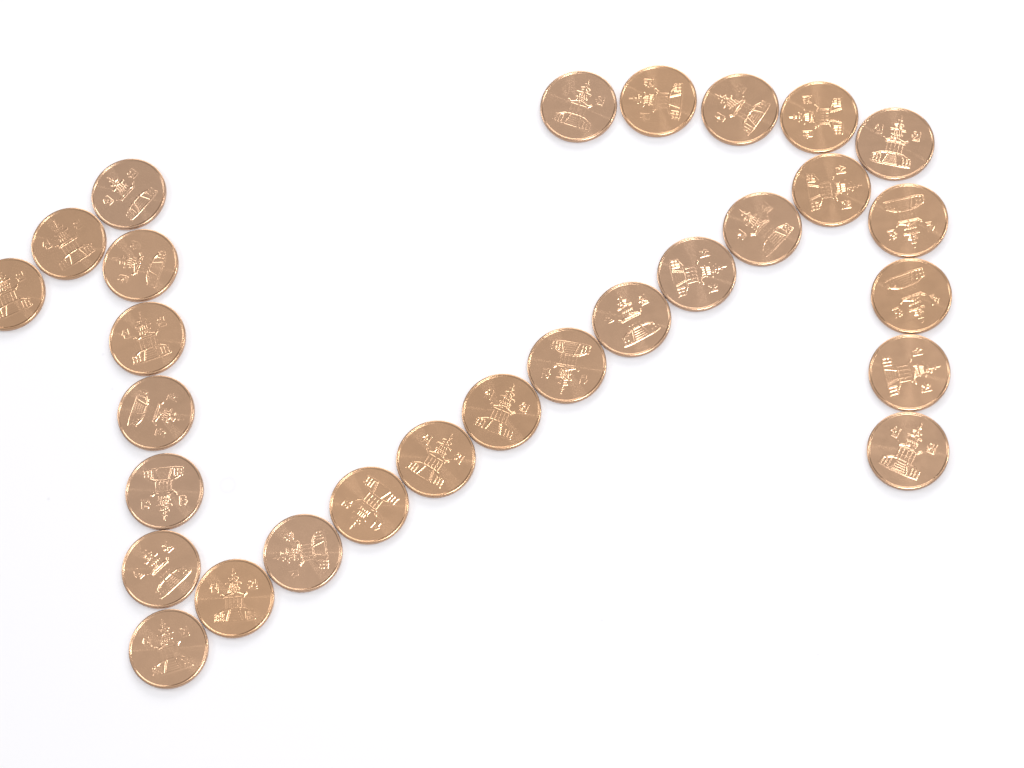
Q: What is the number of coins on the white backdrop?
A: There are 28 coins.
